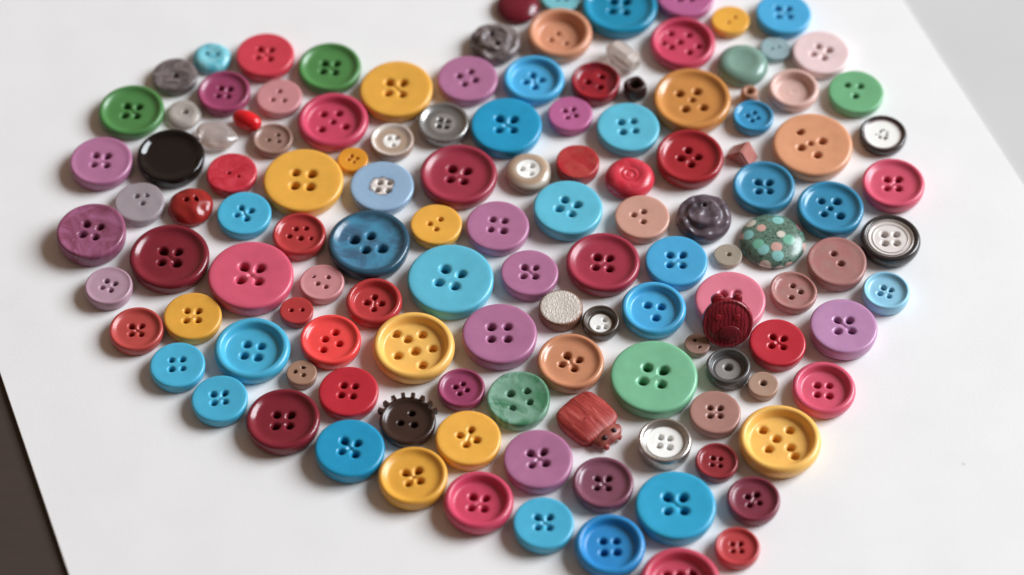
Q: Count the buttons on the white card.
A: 120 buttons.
